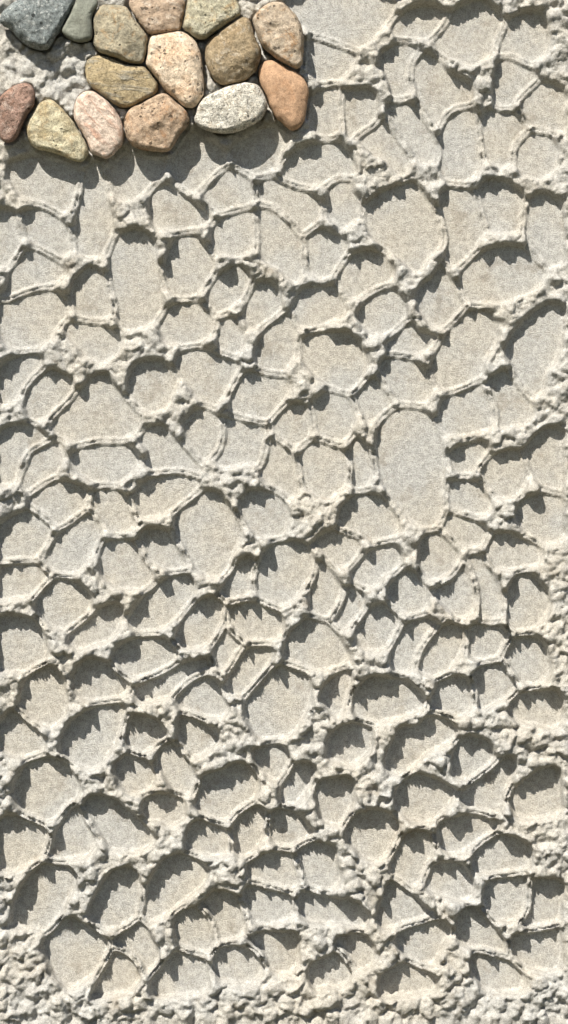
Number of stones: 15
